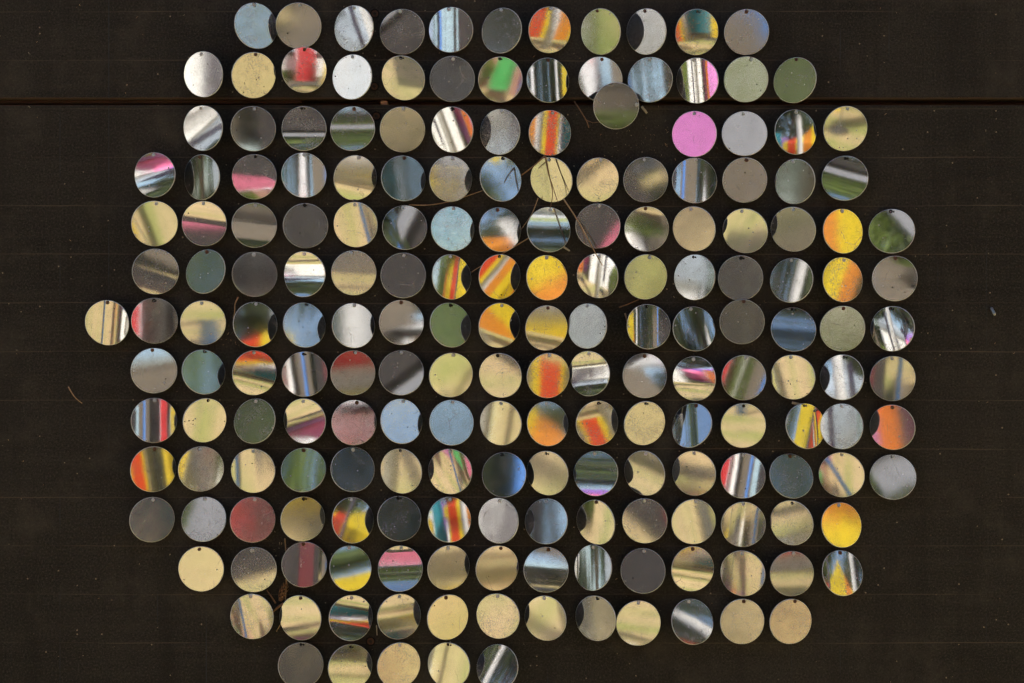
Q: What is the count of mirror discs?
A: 195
